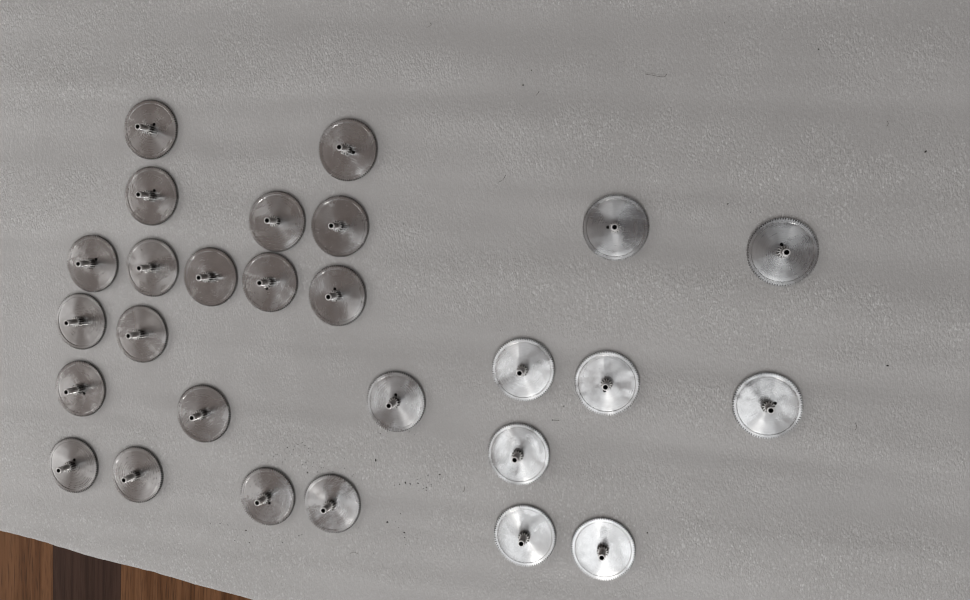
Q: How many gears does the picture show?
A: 27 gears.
